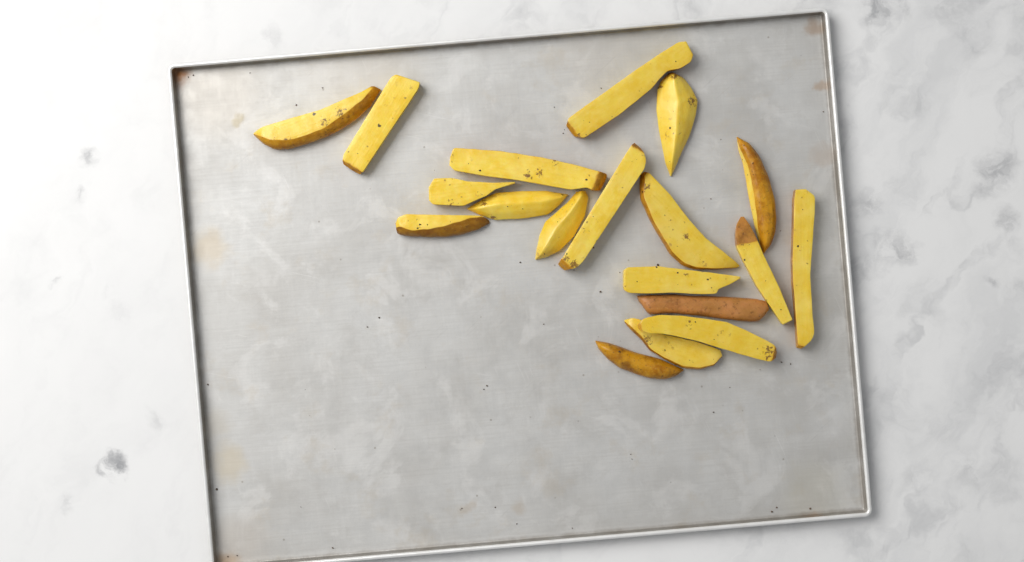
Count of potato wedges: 19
